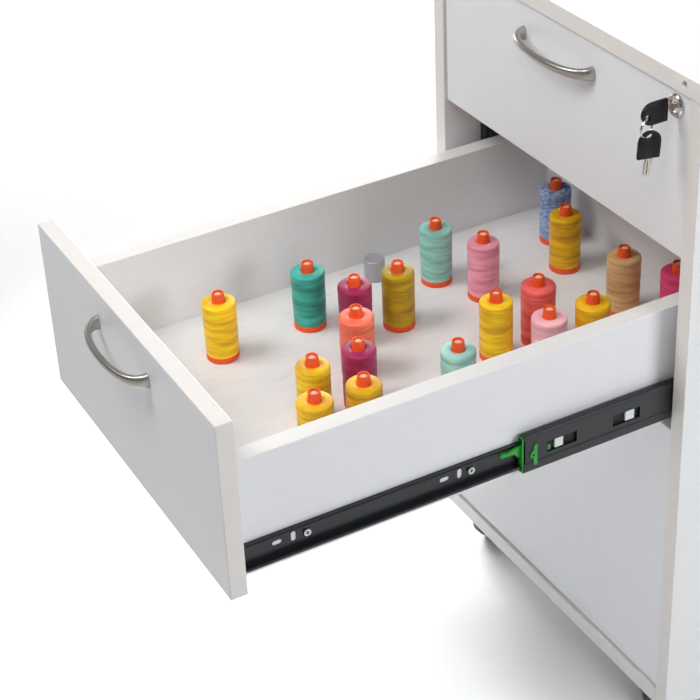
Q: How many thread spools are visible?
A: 20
